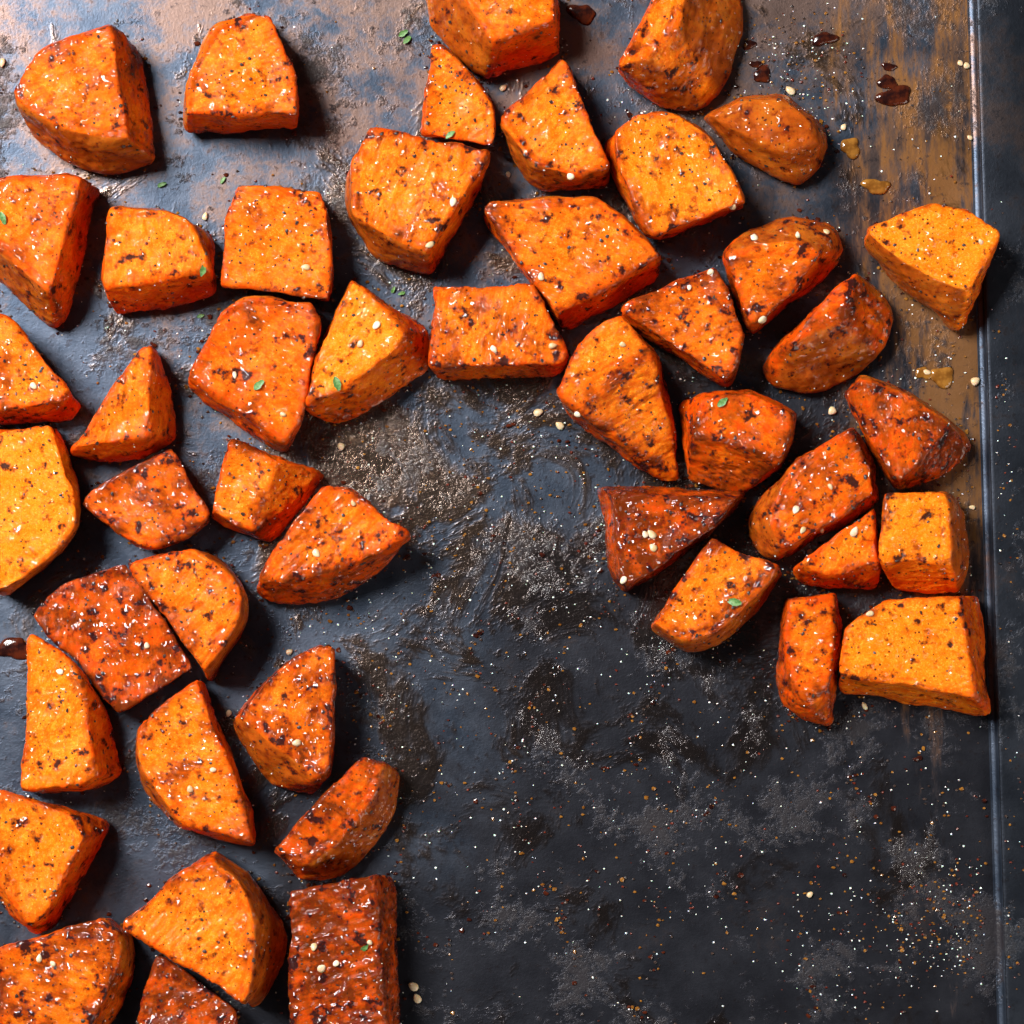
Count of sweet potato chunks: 47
